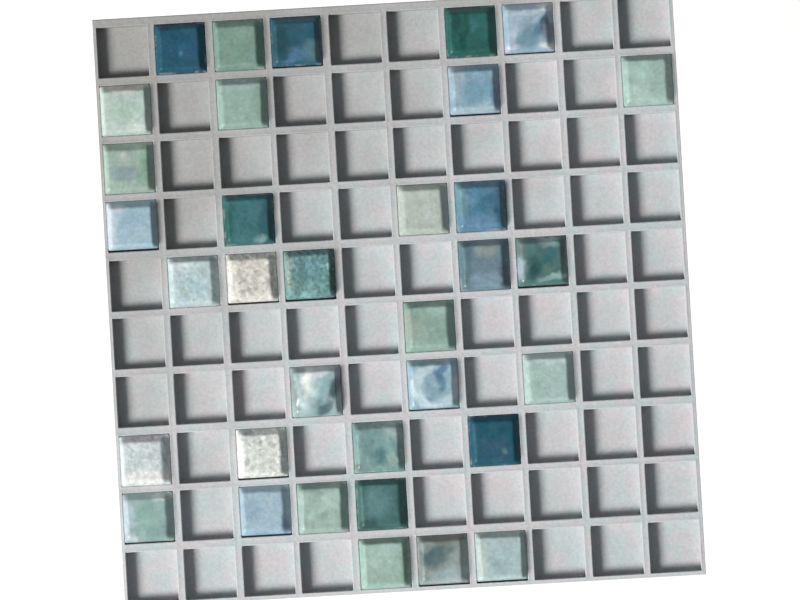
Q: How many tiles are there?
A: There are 34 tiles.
